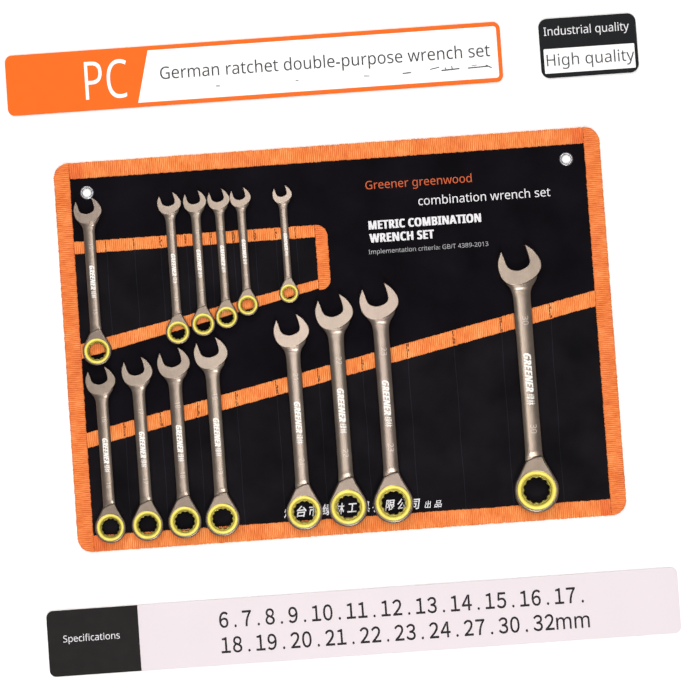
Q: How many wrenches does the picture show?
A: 14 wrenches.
